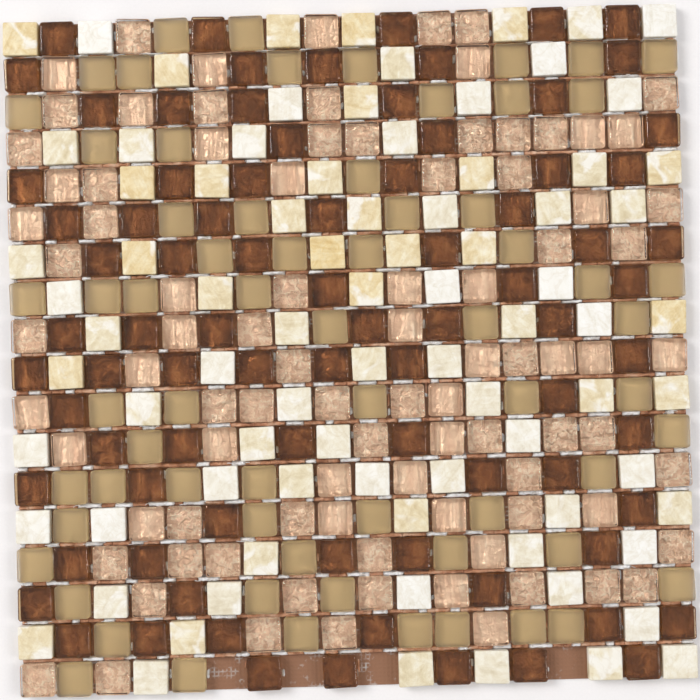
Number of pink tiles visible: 90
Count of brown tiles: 83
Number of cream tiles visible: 82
